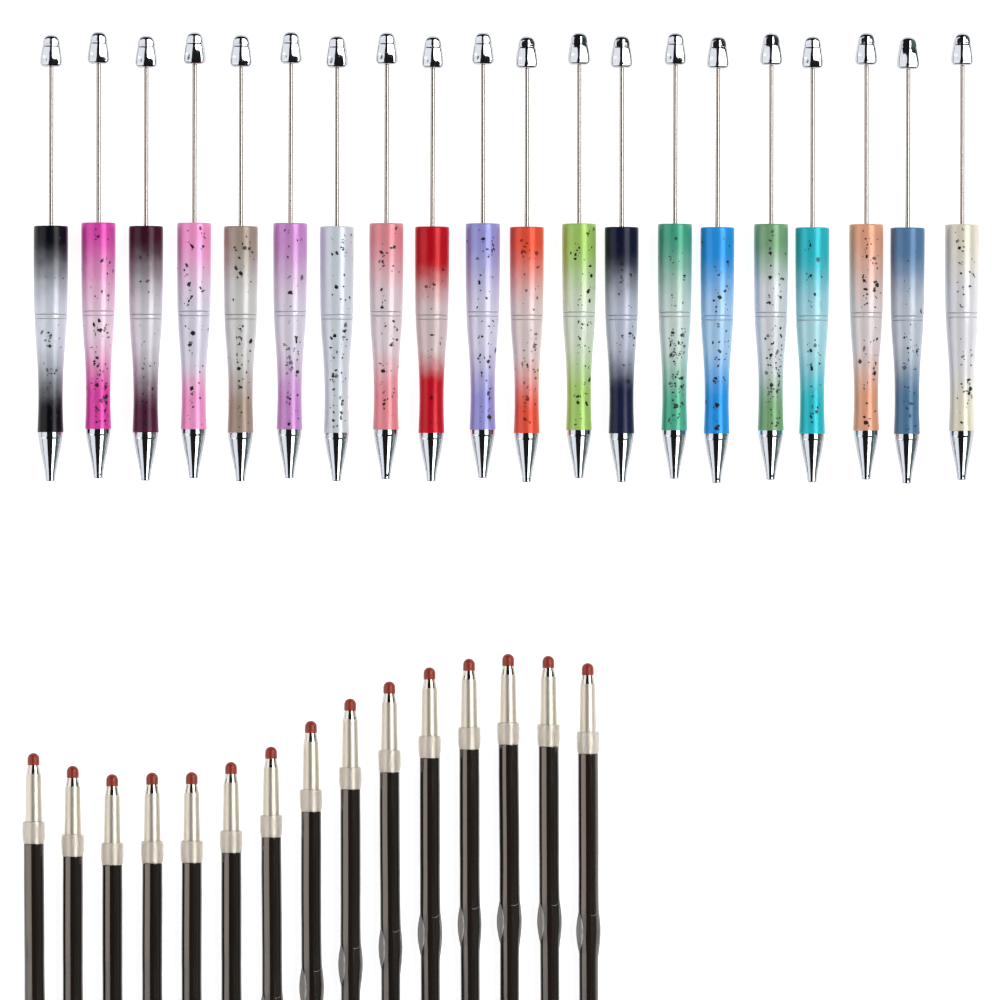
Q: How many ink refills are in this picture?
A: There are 15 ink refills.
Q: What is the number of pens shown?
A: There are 20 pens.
